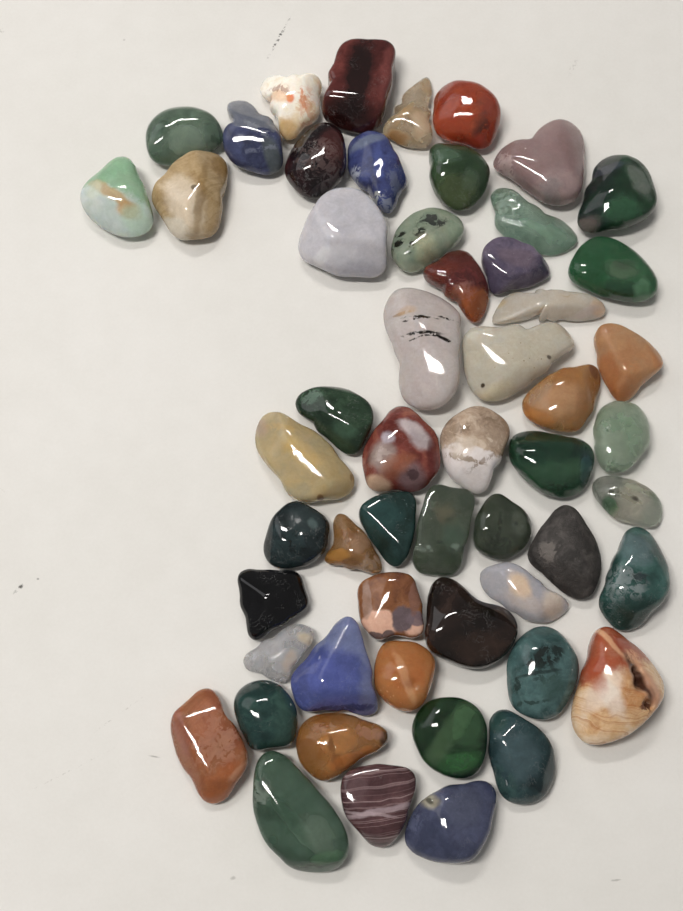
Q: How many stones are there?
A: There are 55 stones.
